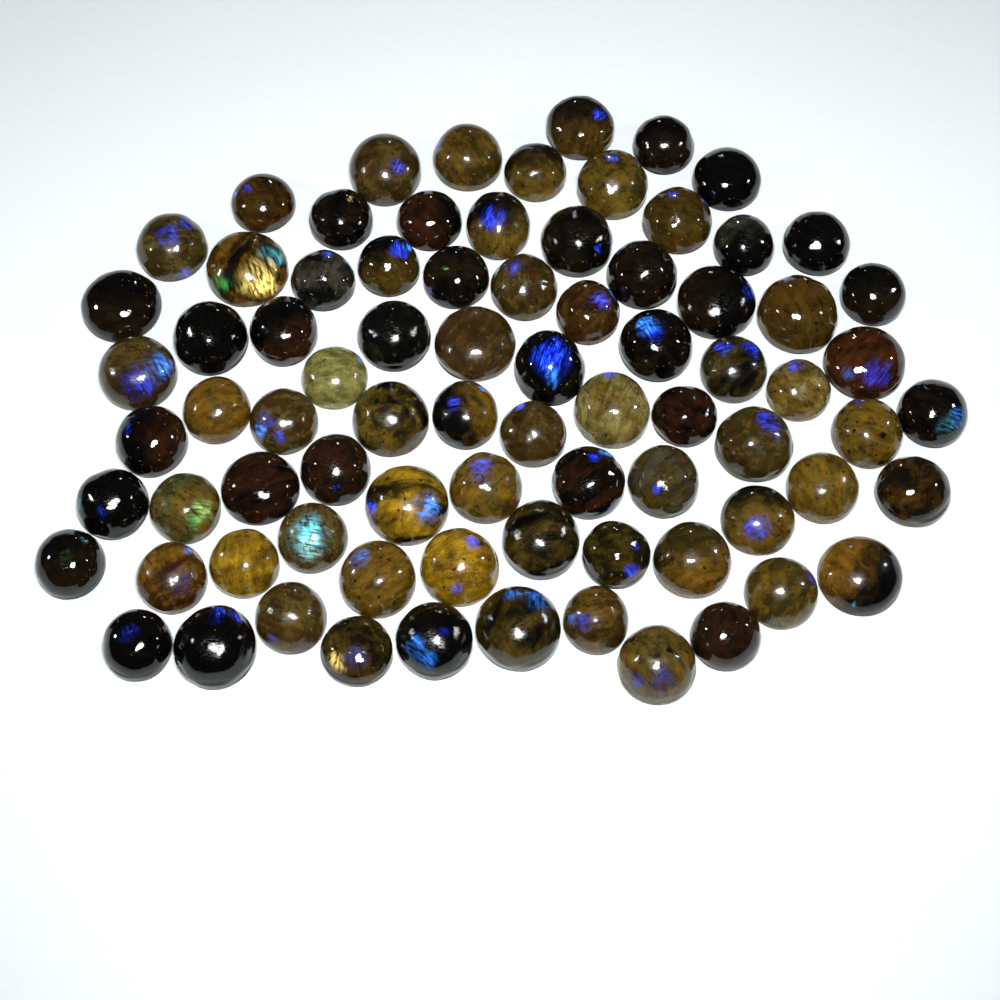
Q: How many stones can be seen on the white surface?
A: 80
